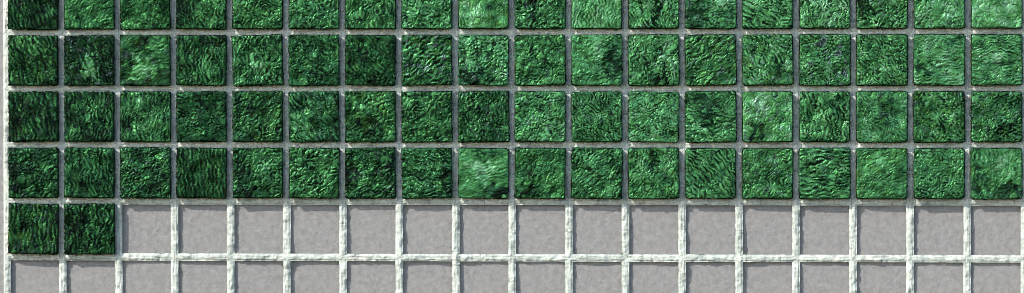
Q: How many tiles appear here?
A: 74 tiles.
